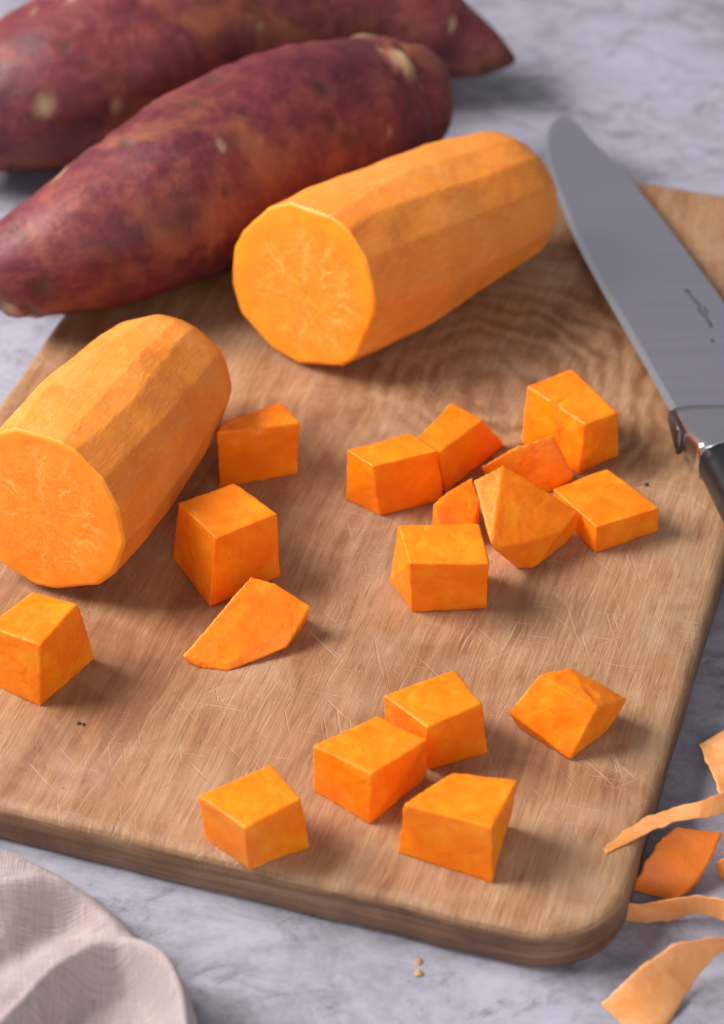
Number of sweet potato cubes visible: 17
